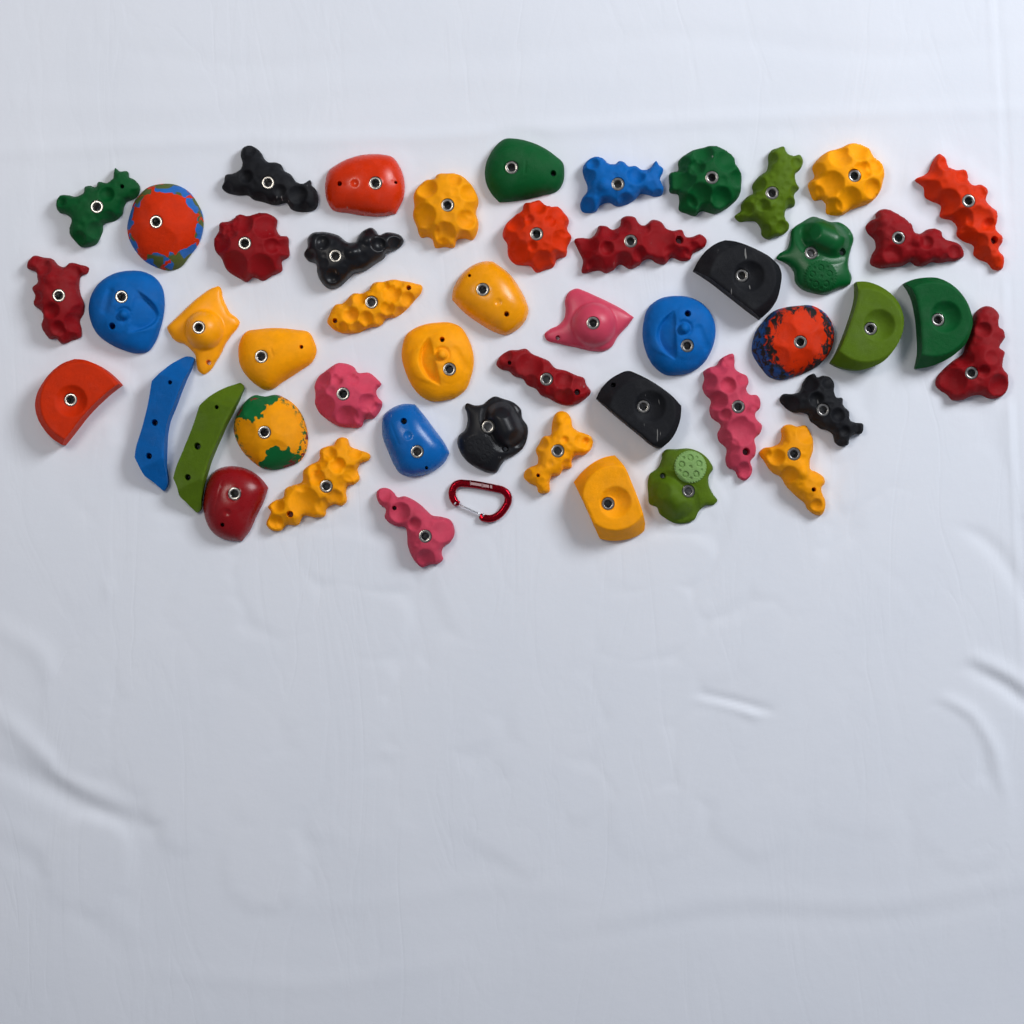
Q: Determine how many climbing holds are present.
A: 49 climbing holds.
